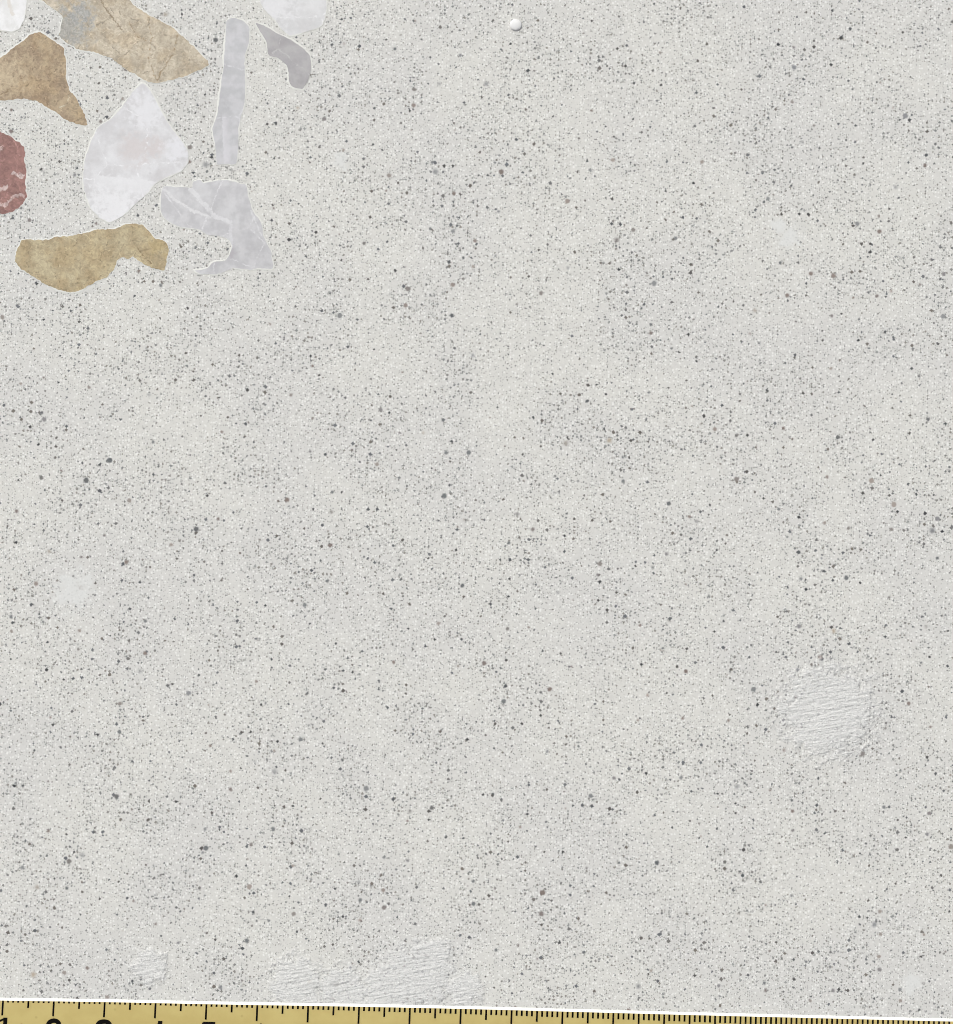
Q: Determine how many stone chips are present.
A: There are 10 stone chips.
